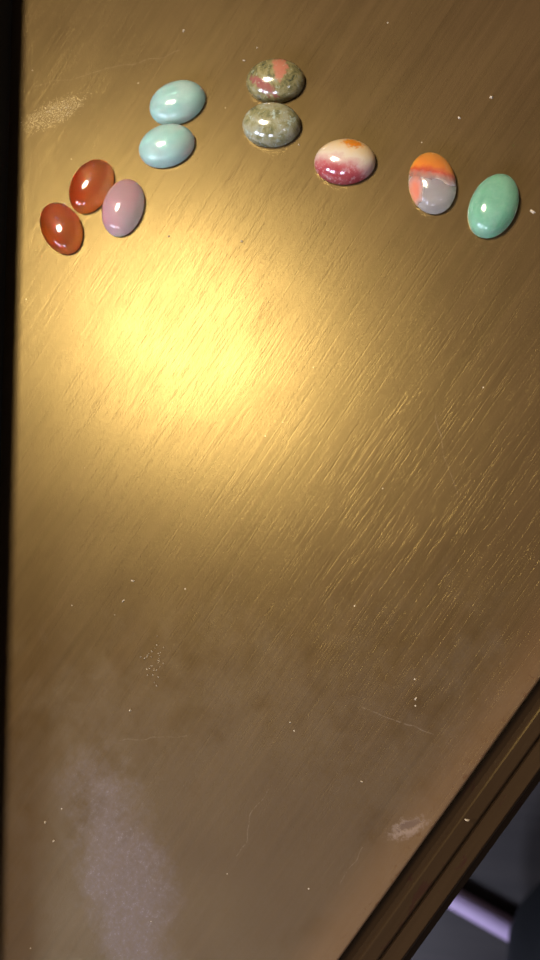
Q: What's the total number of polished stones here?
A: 10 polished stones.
